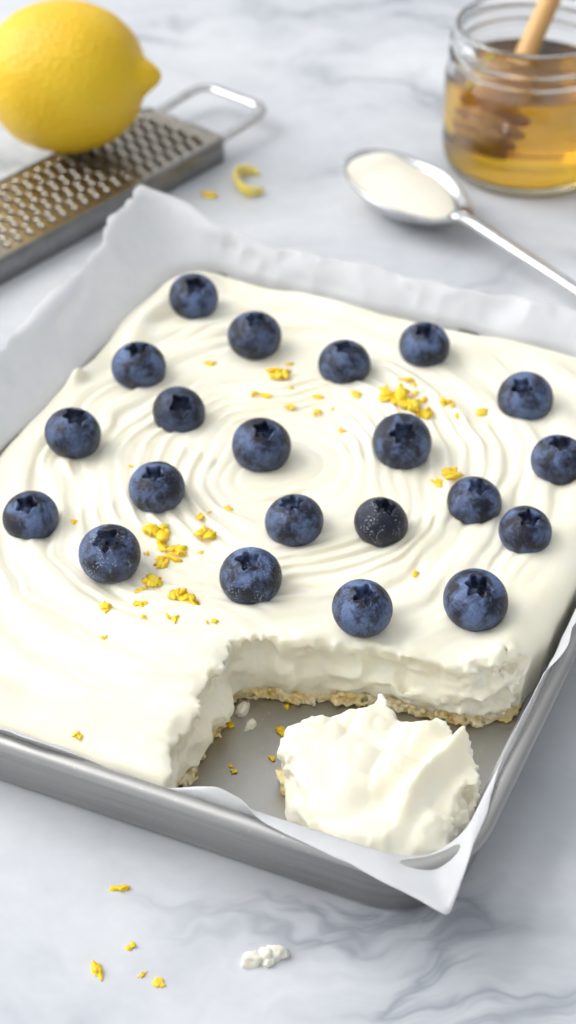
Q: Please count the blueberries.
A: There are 21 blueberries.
